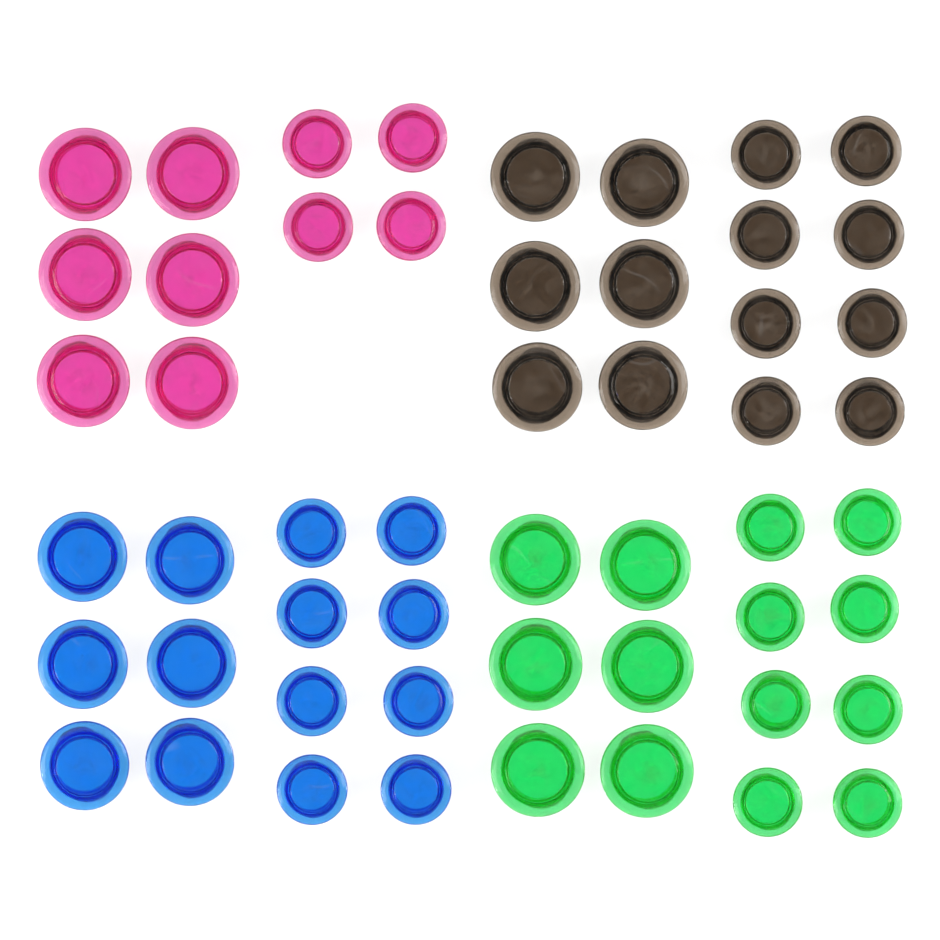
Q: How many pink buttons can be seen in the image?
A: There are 10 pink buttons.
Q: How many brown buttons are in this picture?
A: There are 14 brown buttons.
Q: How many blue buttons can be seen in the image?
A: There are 14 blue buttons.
